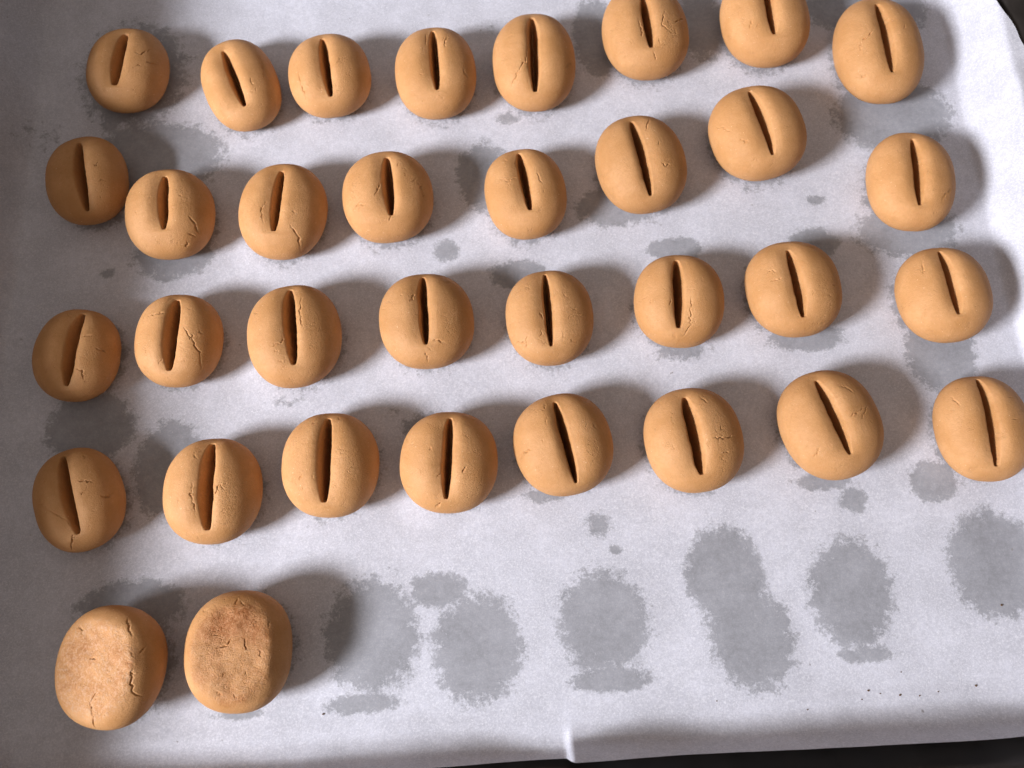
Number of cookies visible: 34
